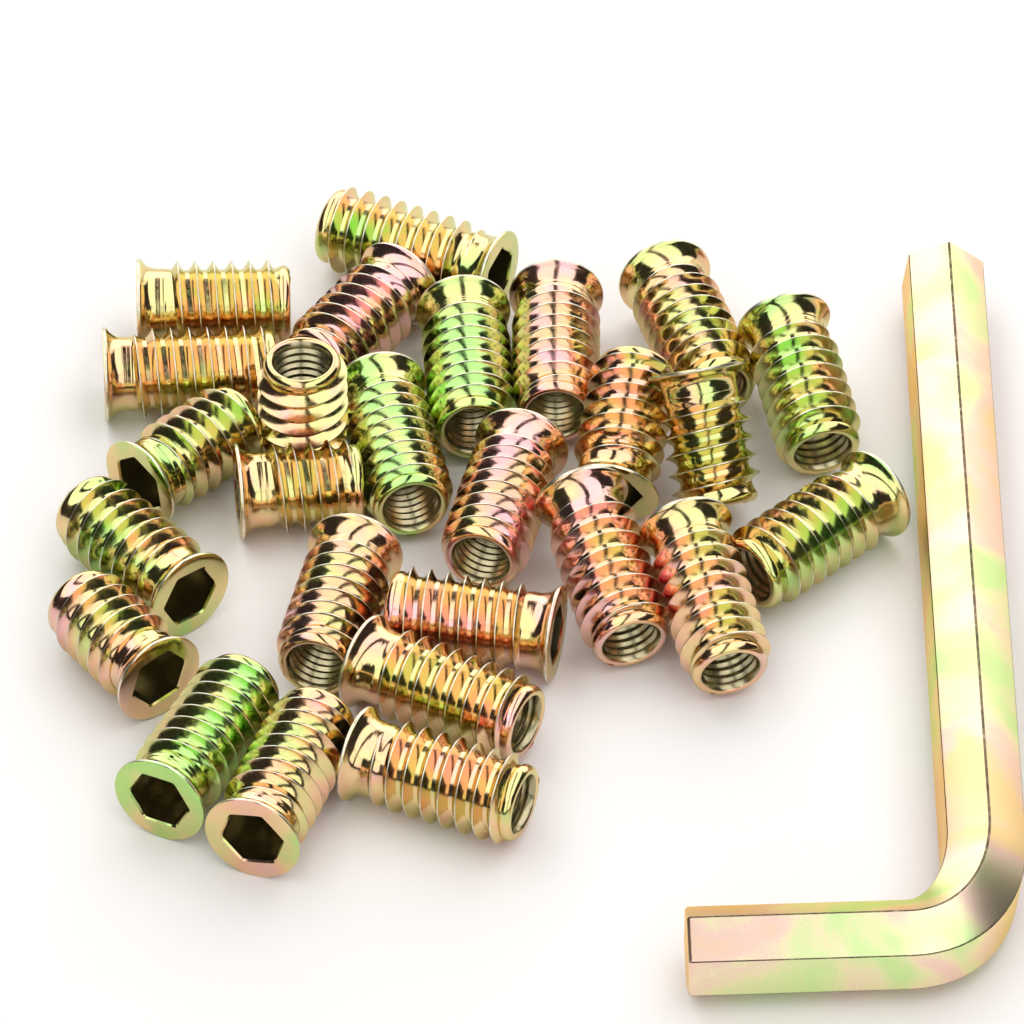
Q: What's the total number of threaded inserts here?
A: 26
